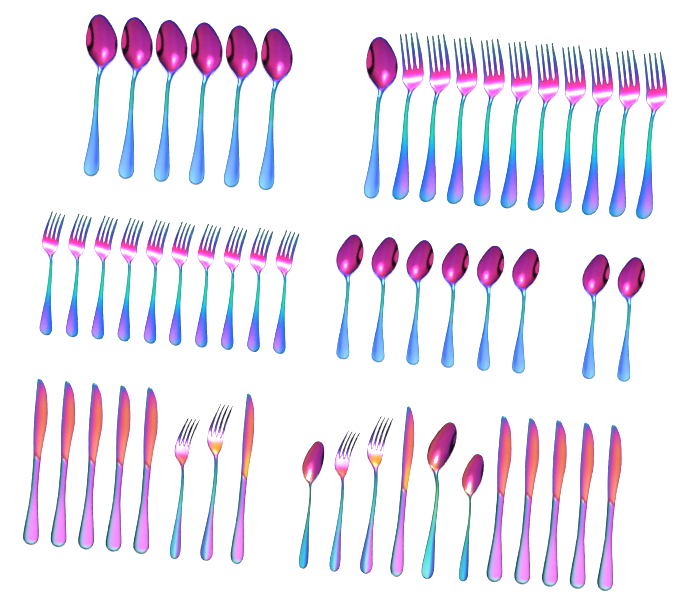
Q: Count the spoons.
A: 18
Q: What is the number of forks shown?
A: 24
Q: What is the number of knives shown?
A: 12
